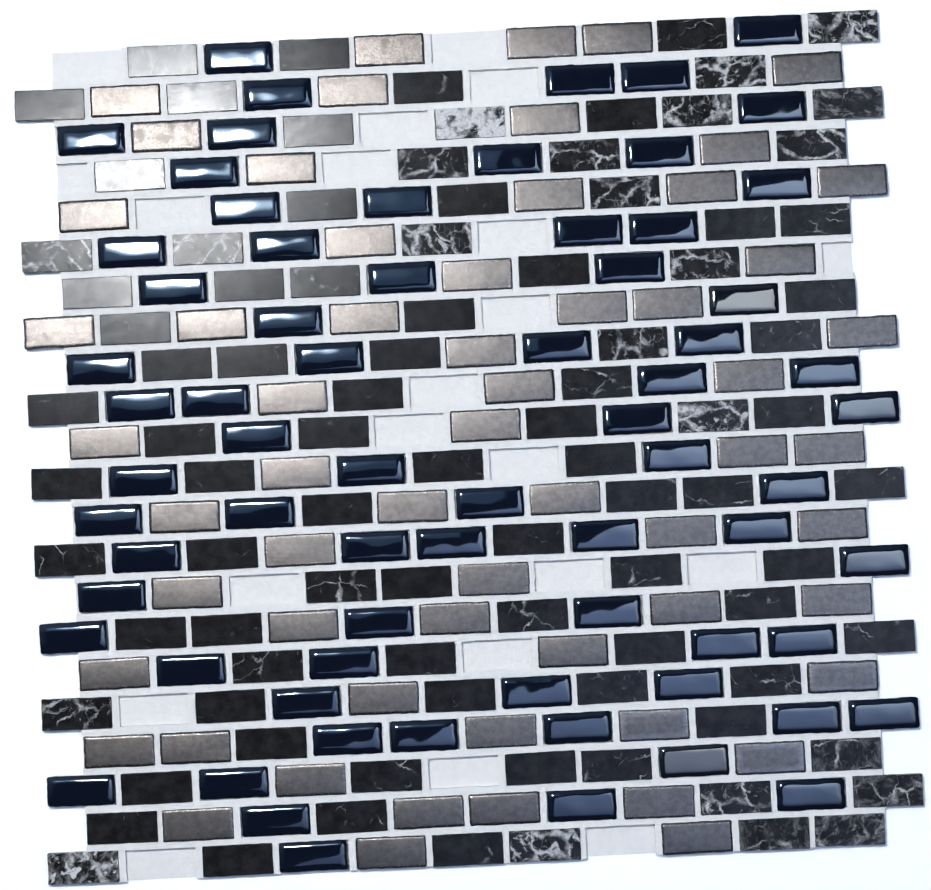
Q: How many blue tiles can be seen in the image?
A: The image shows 70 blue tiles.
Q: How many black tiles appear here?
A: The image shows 91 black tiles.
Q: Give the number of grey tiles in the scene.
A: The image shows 60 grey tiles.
